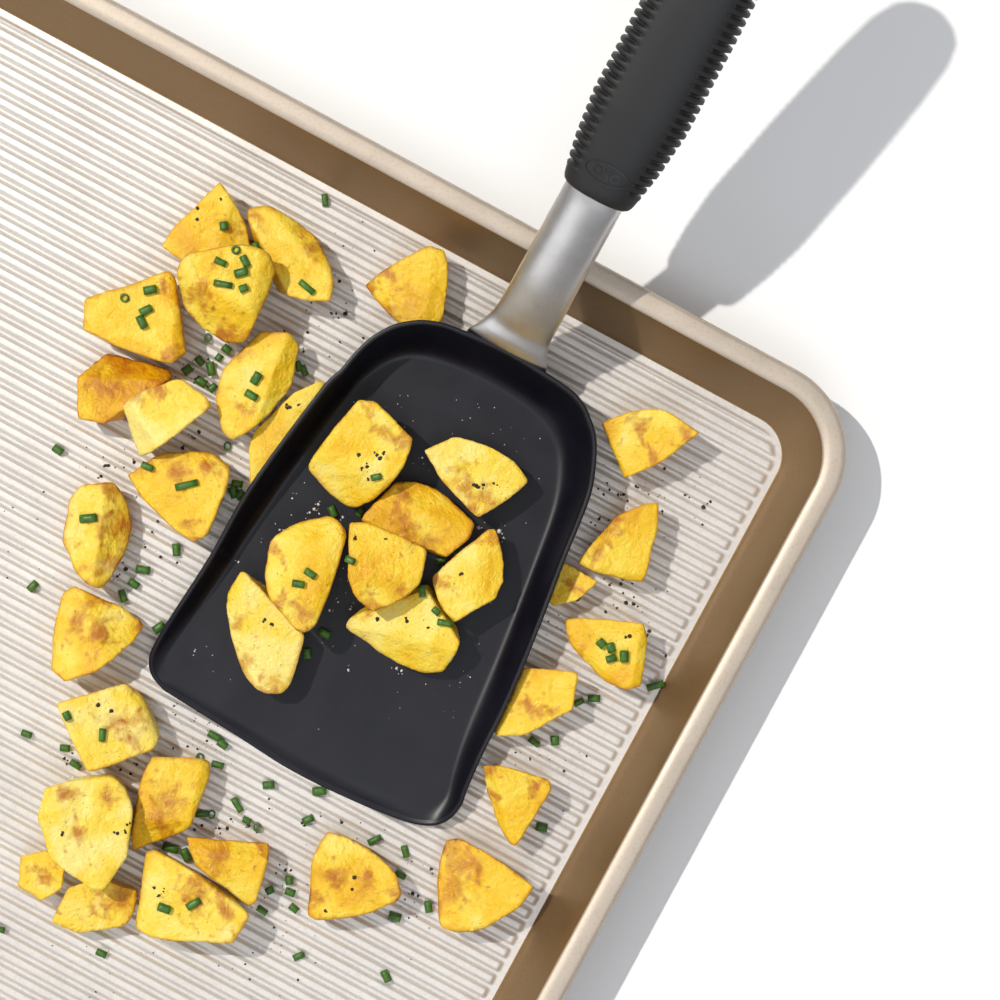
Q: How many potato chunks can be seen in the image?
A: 35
